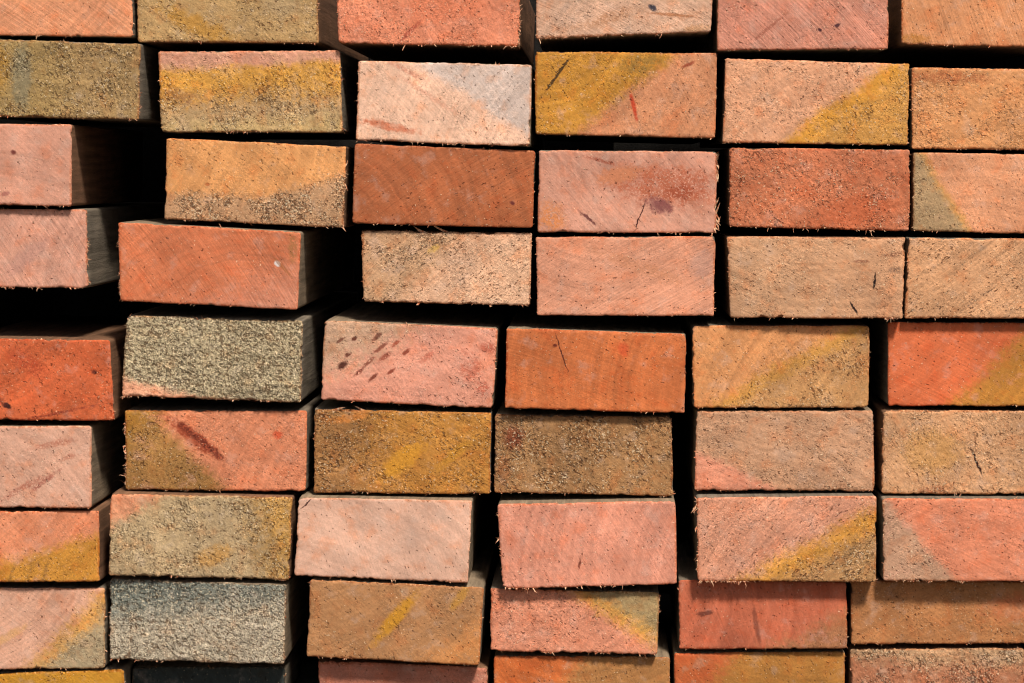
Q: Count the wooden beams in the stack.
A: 54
